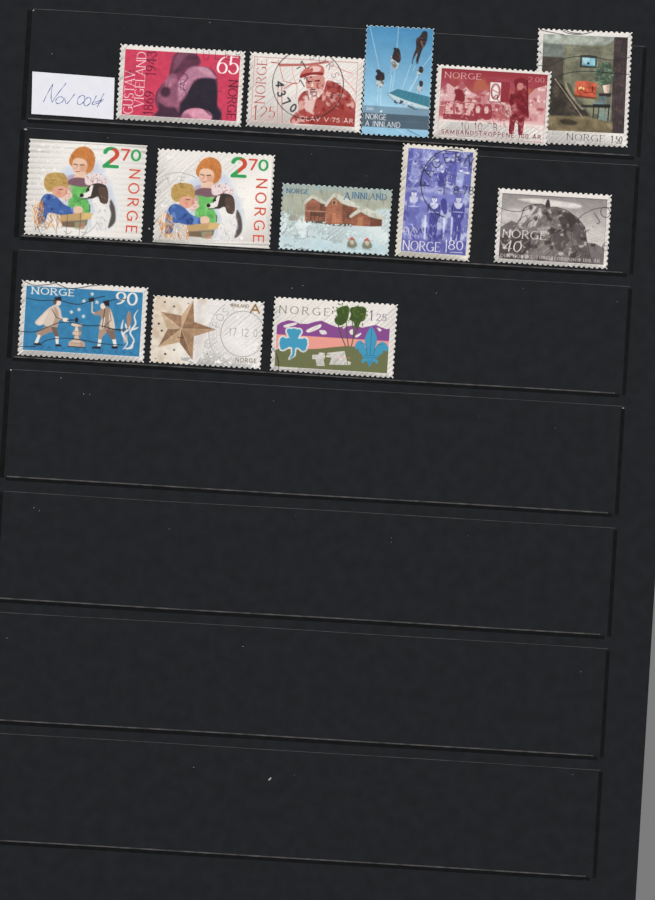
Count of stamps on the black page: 13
